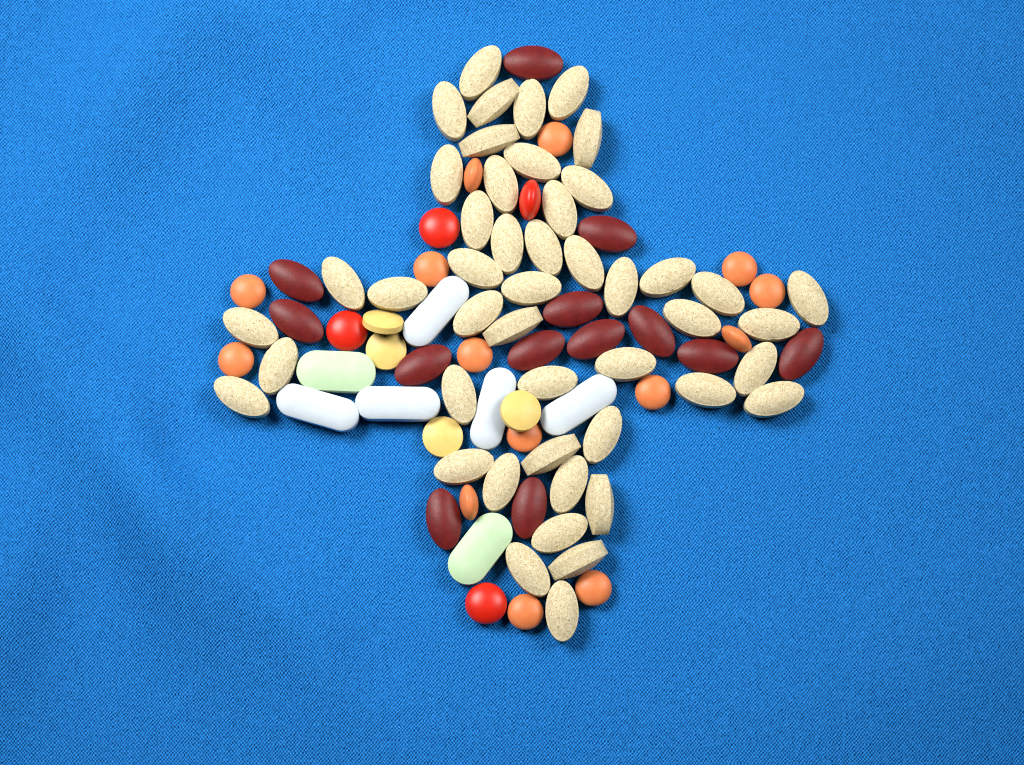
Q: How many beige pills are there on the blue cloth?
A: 47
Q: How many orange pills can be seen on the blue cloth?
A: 14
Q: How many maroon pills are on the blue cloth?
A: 13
